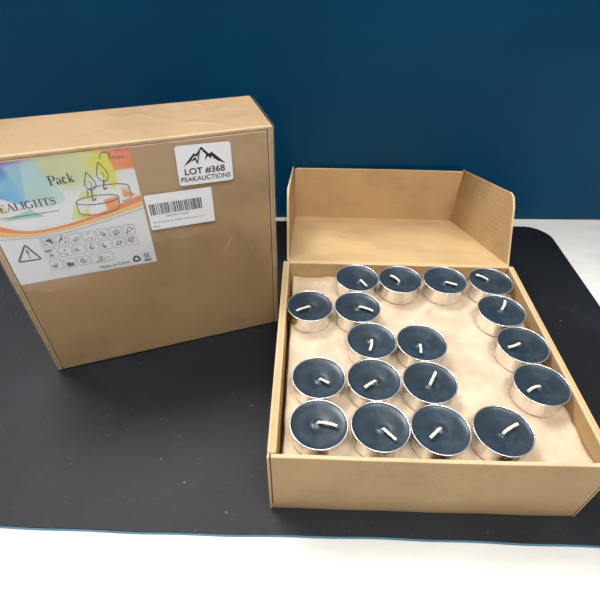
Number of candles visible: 18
